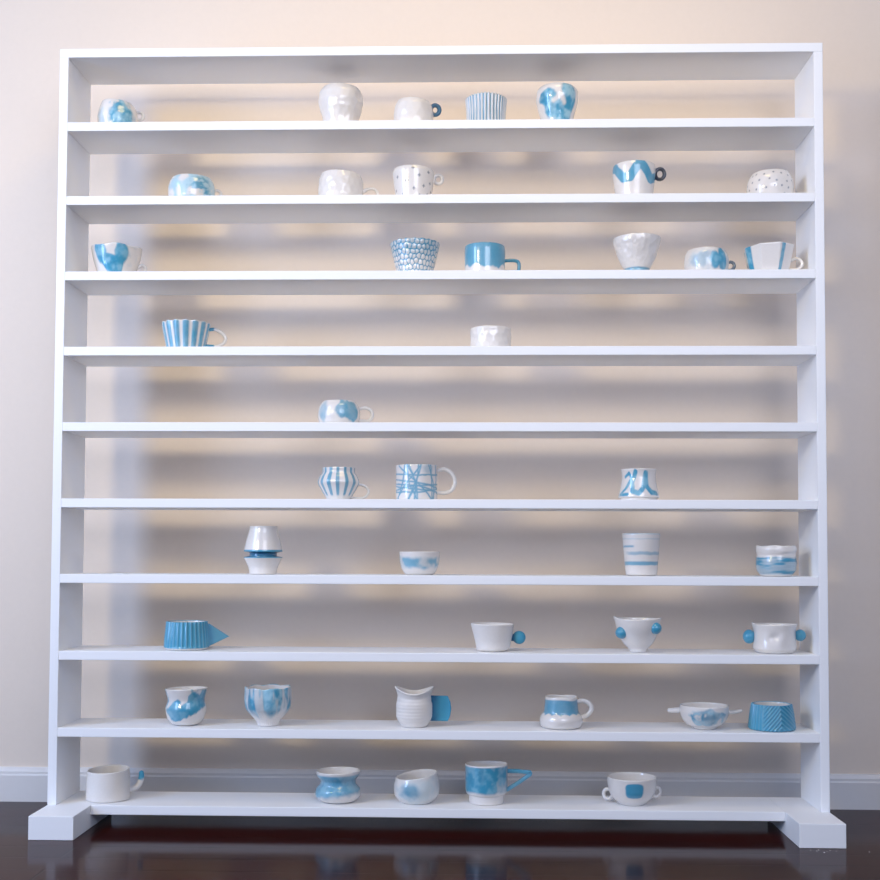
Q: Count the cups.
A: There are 41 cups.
